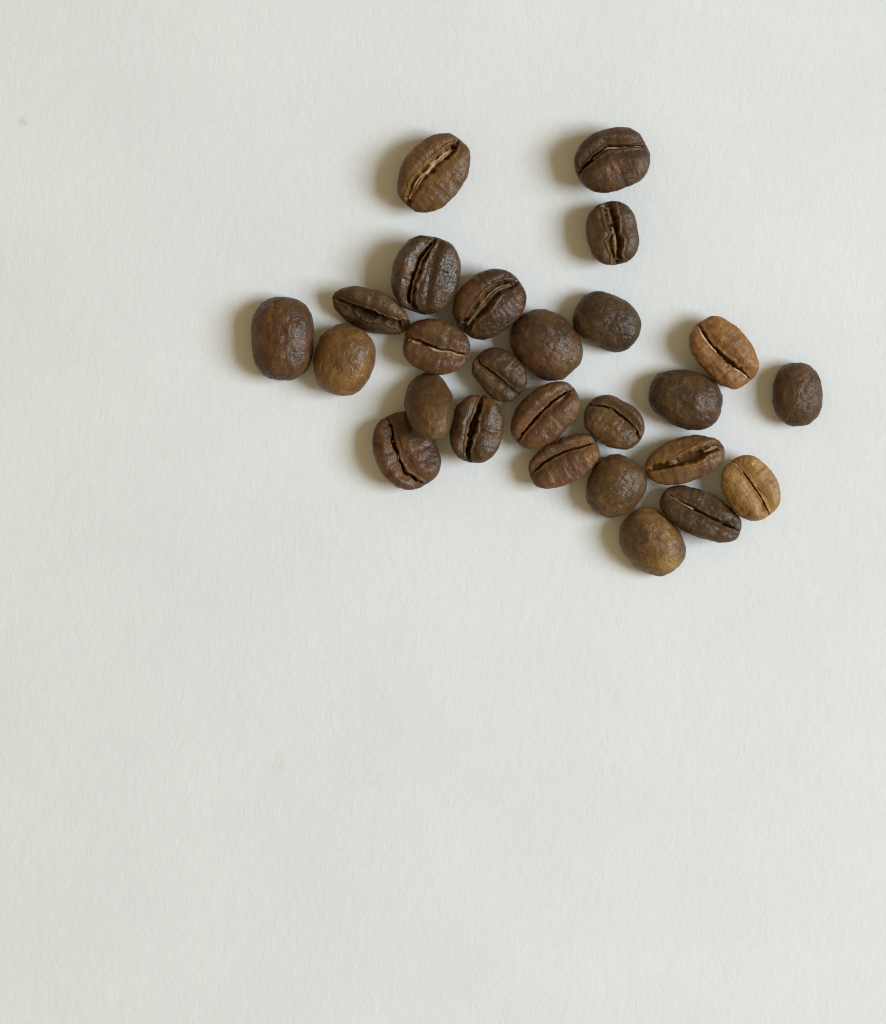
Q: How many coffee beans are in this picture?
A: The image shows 26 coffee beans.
